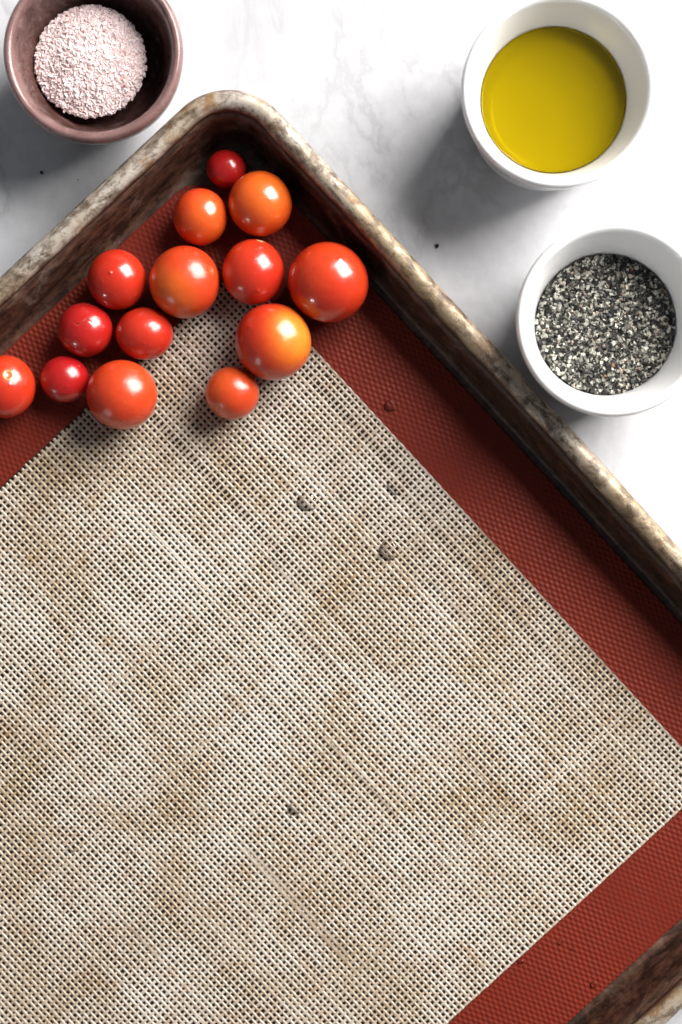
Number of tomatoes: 14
